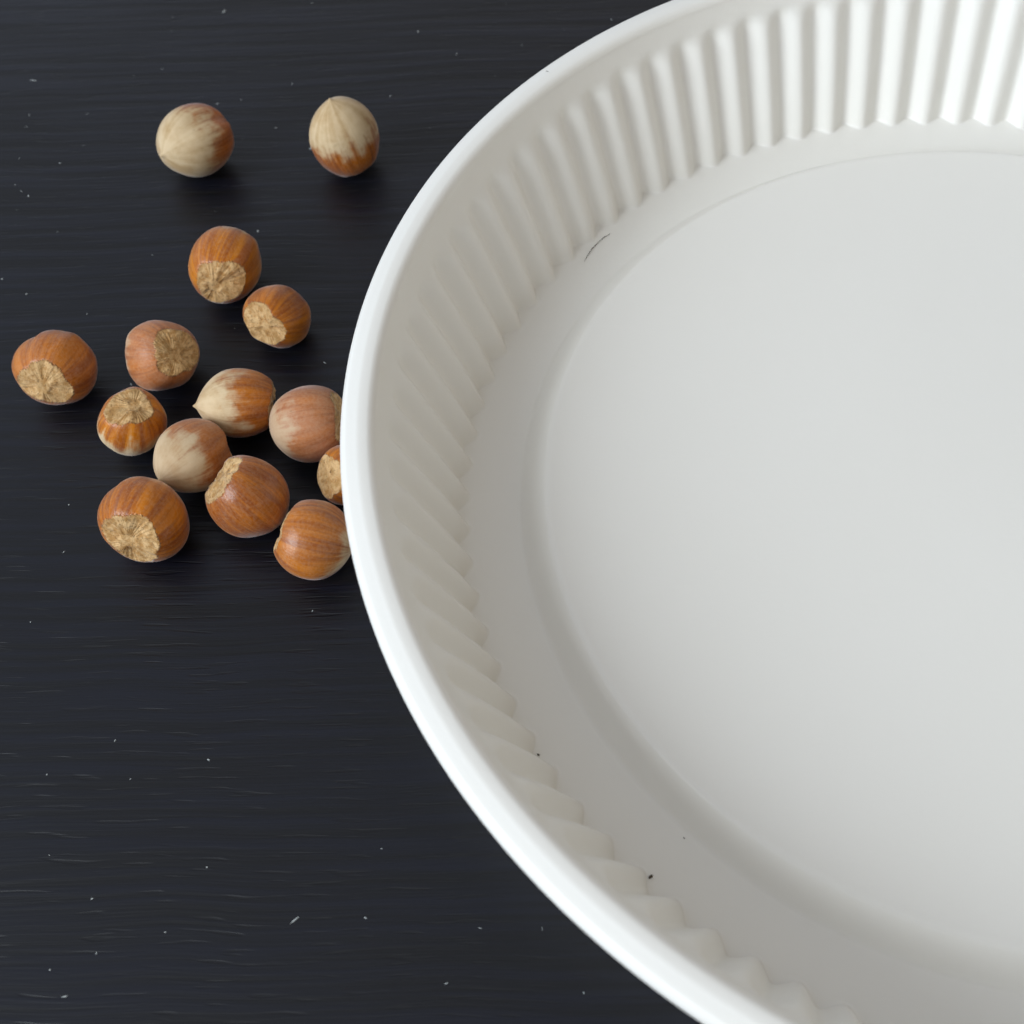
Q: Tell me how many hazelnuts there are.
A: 14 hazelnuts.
